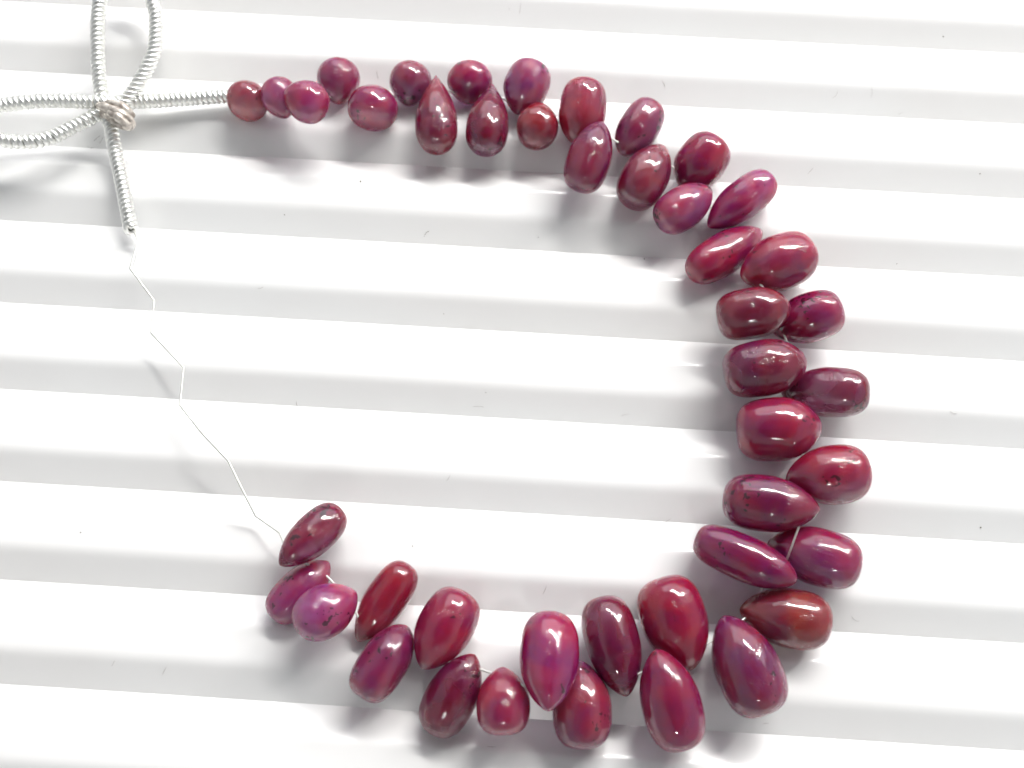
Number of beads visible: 44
